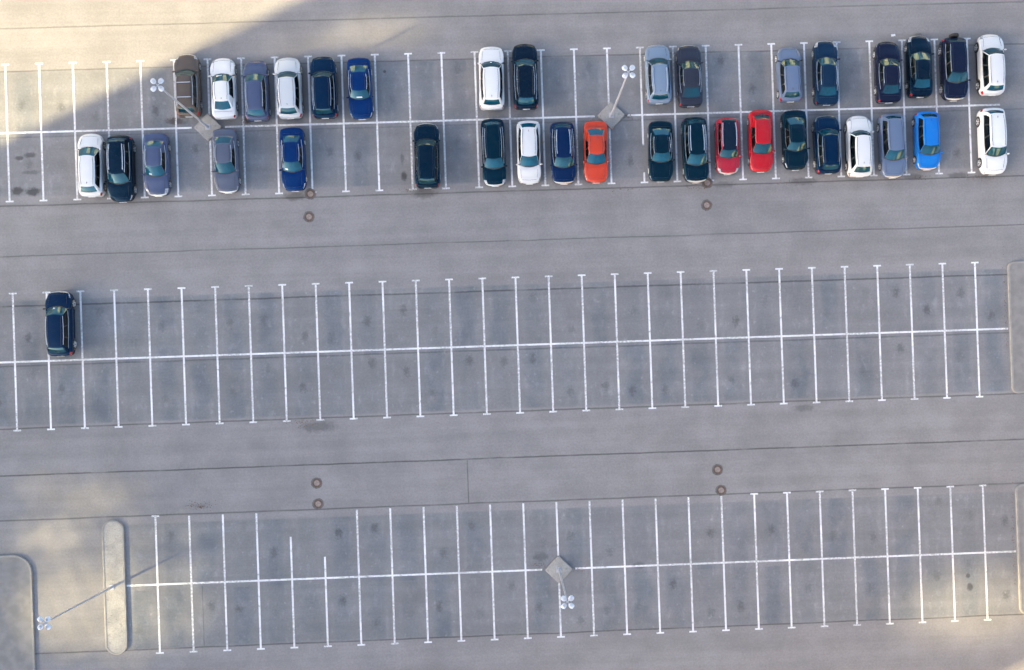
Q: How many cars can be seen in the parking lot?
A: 37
